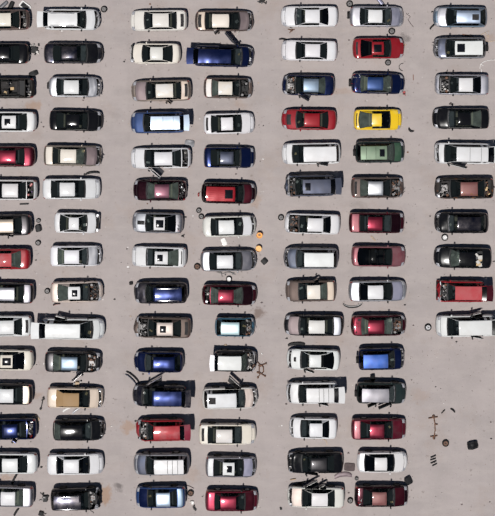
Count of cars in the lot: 100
